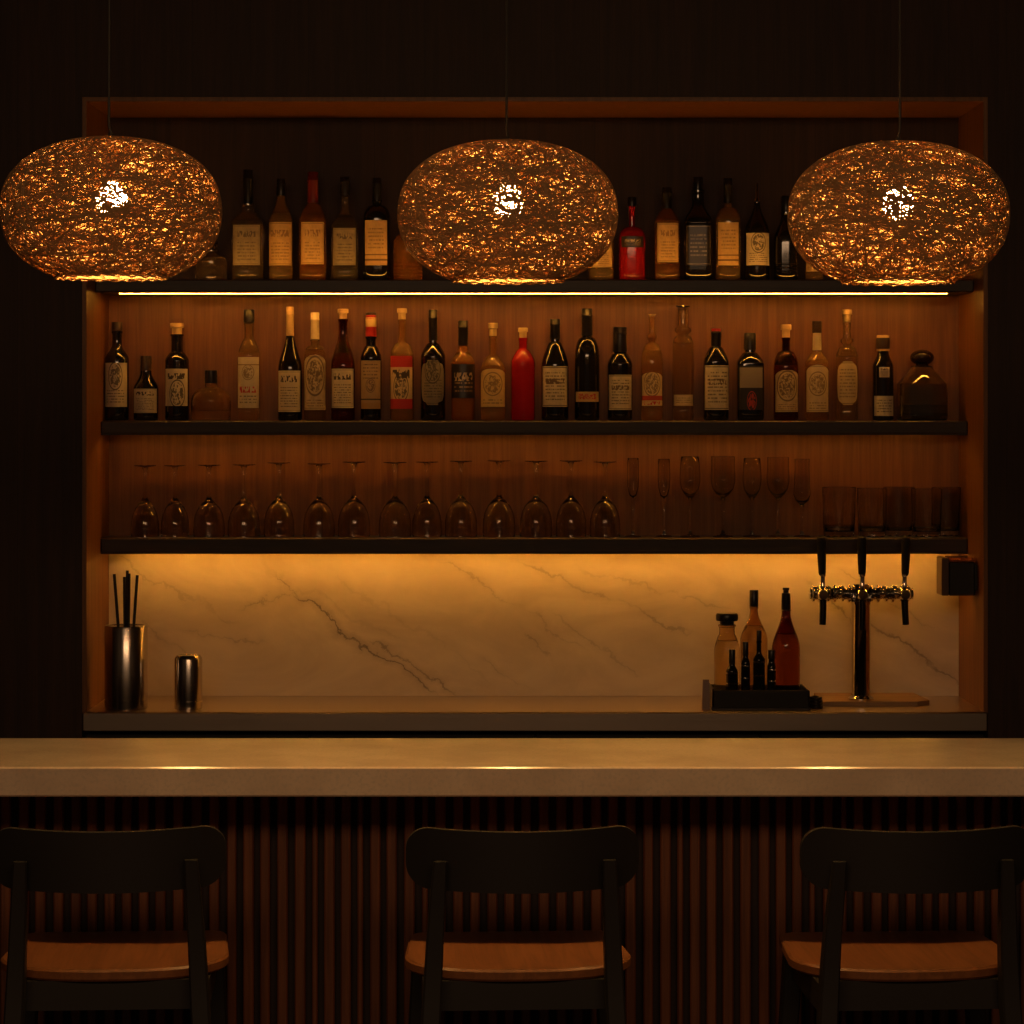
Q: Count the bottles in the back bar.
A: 48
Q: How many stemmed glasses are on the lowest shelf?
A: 21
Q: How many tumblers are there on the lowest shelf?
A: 5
